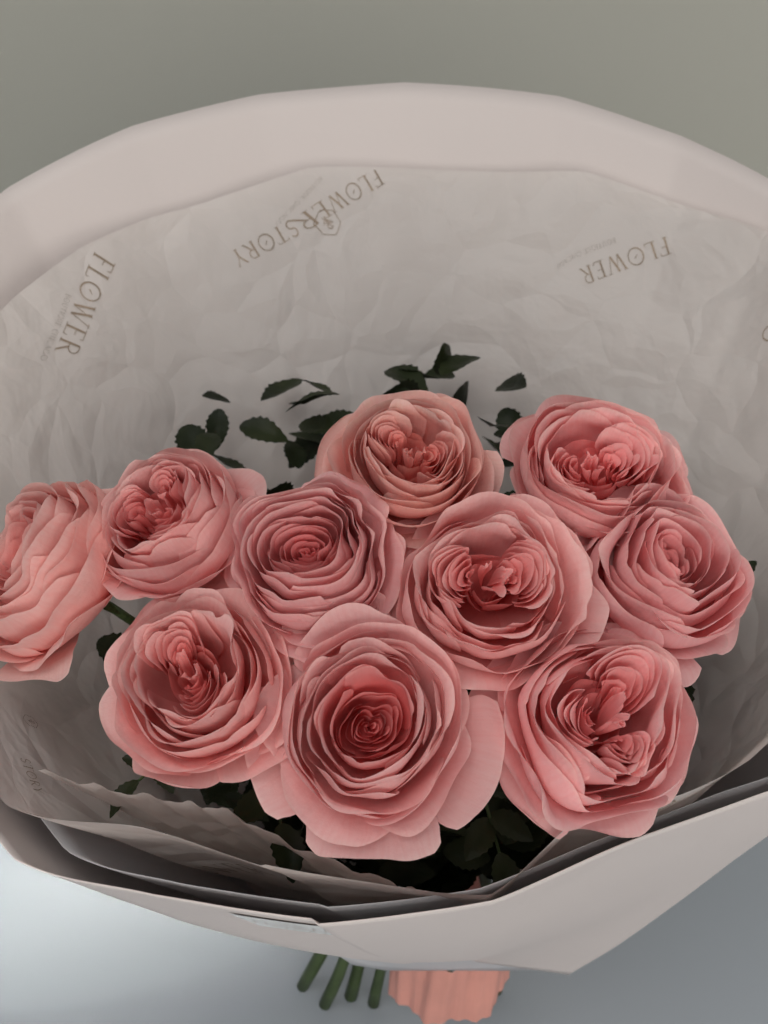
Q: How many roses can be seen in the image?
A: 10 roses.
